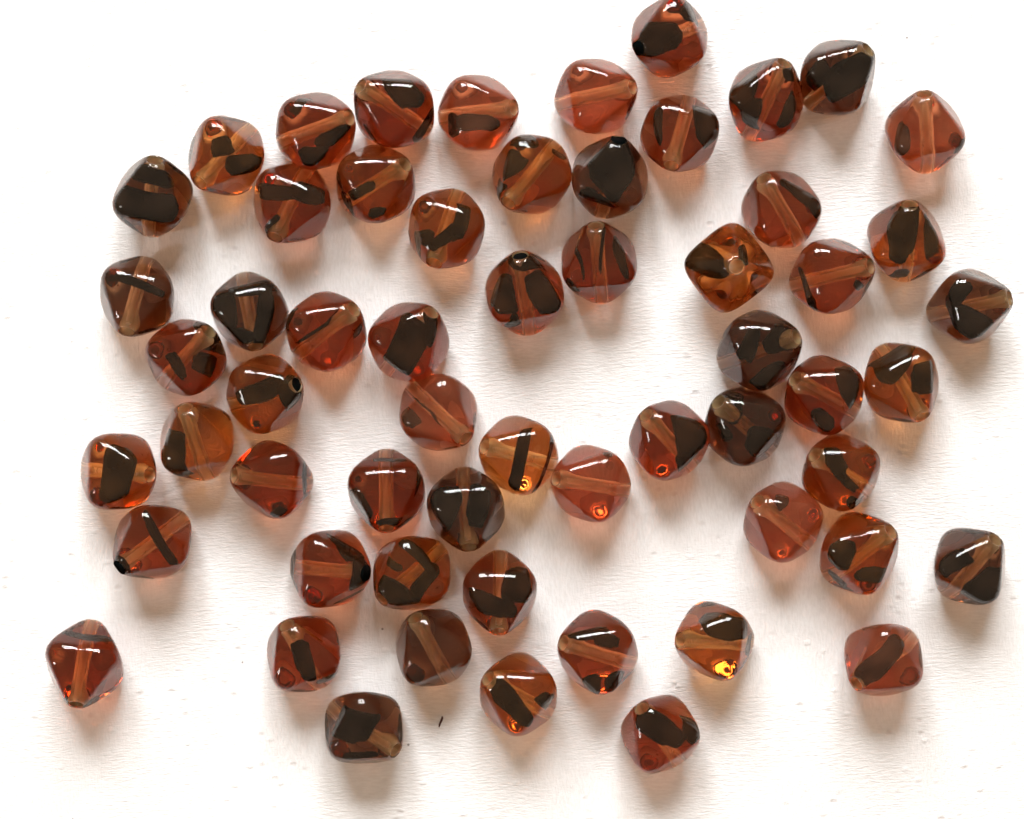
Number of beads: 59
